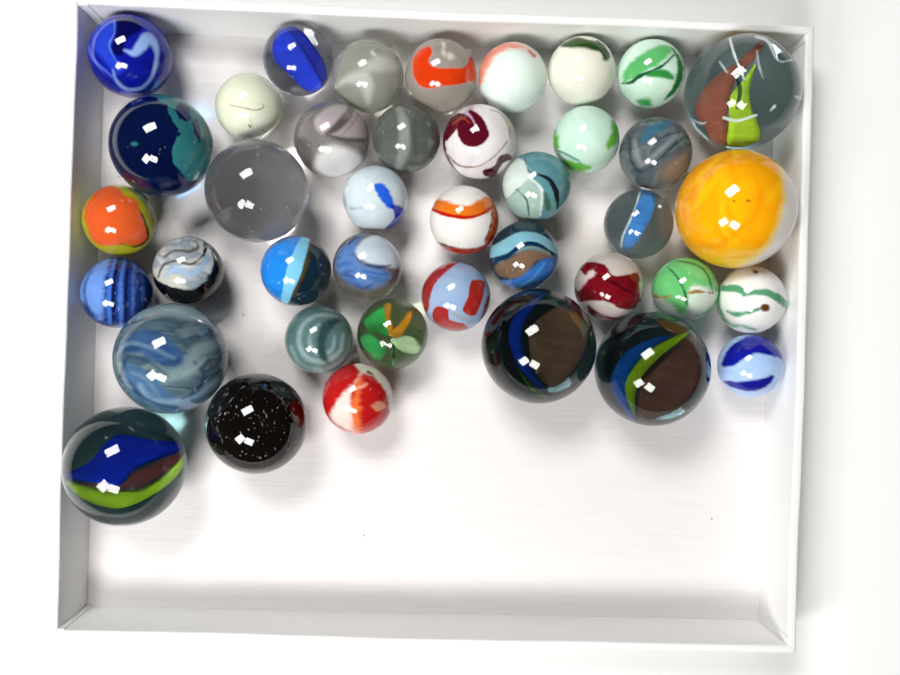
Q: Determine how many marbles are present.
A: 40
